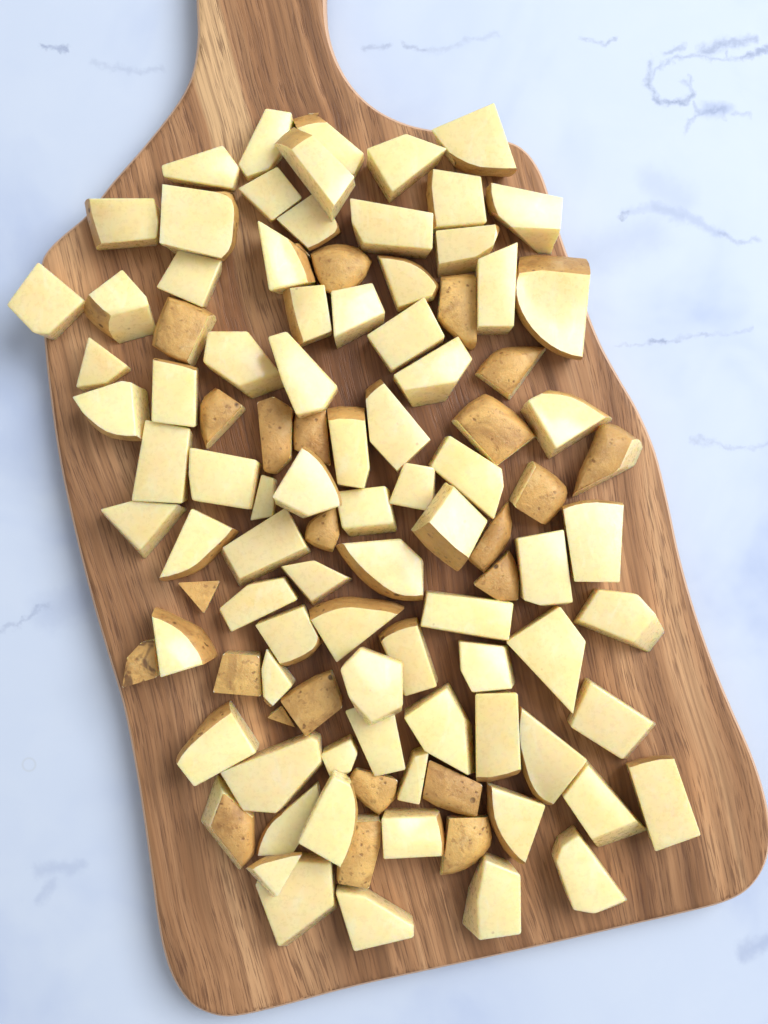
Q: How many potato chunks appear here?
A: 102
